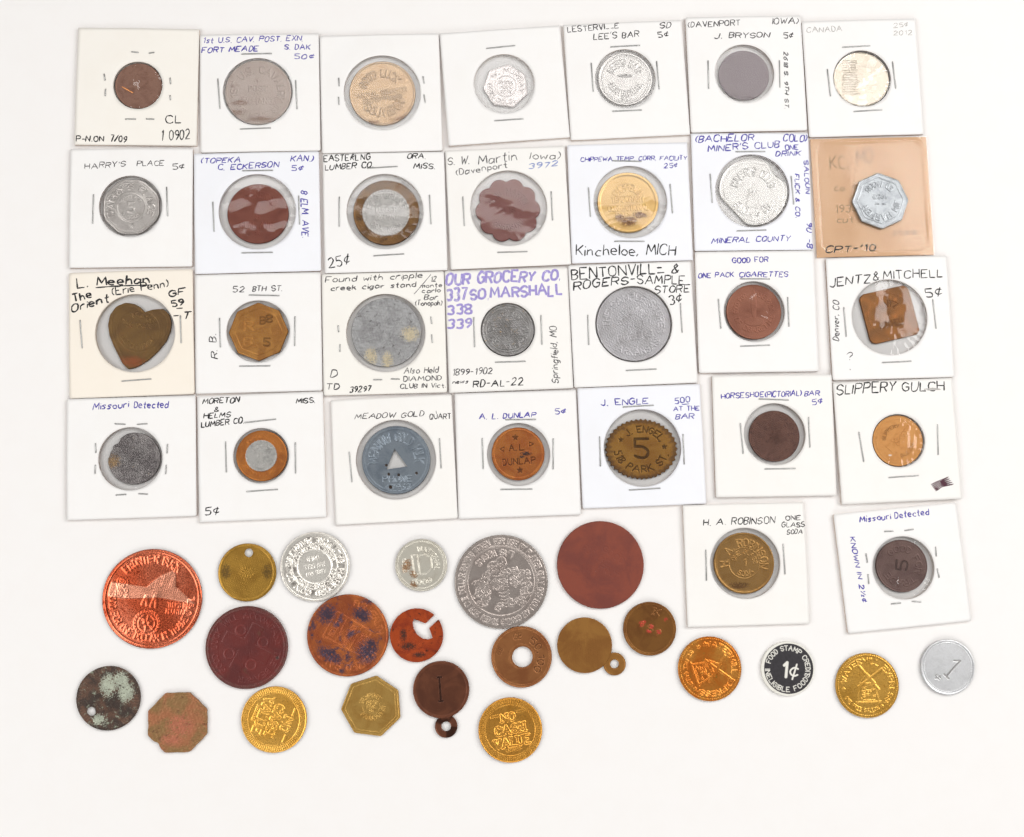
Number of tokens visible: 52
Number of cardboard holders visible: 29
